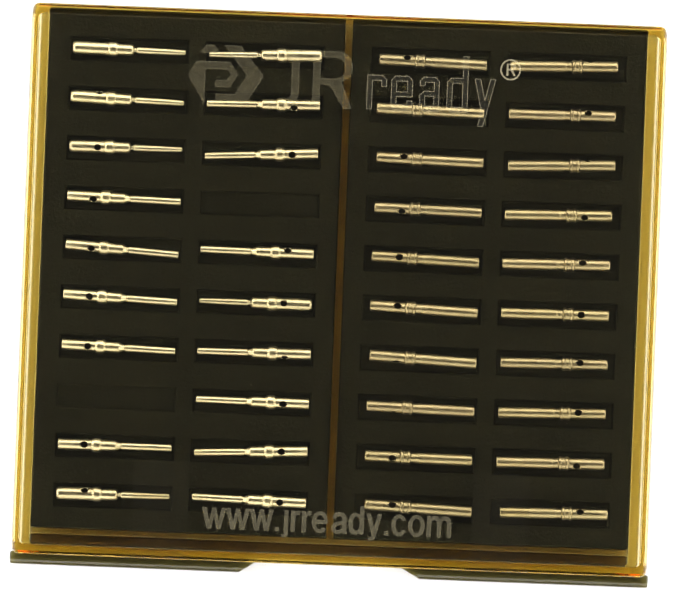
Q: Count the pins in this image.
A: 18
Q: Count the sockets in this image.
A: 20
